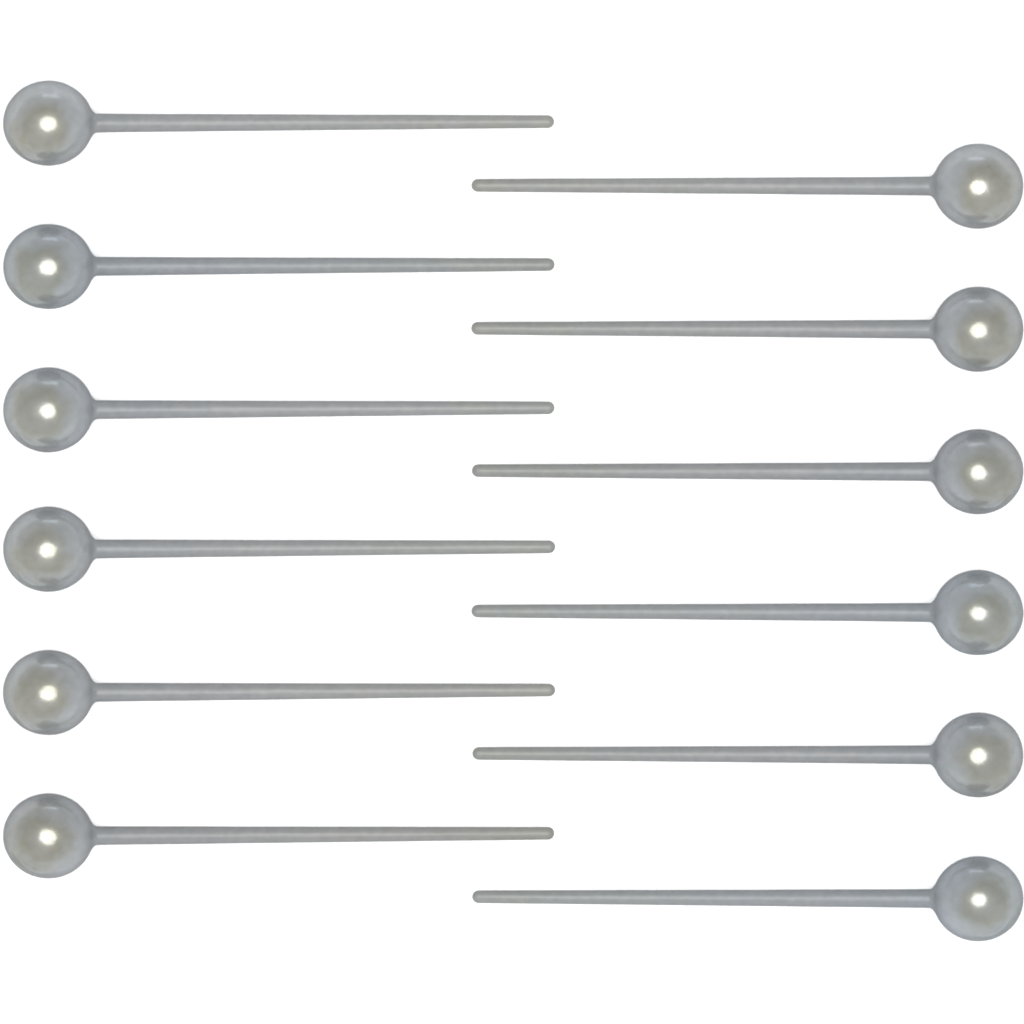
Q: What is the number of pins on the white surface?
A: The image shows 12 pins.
